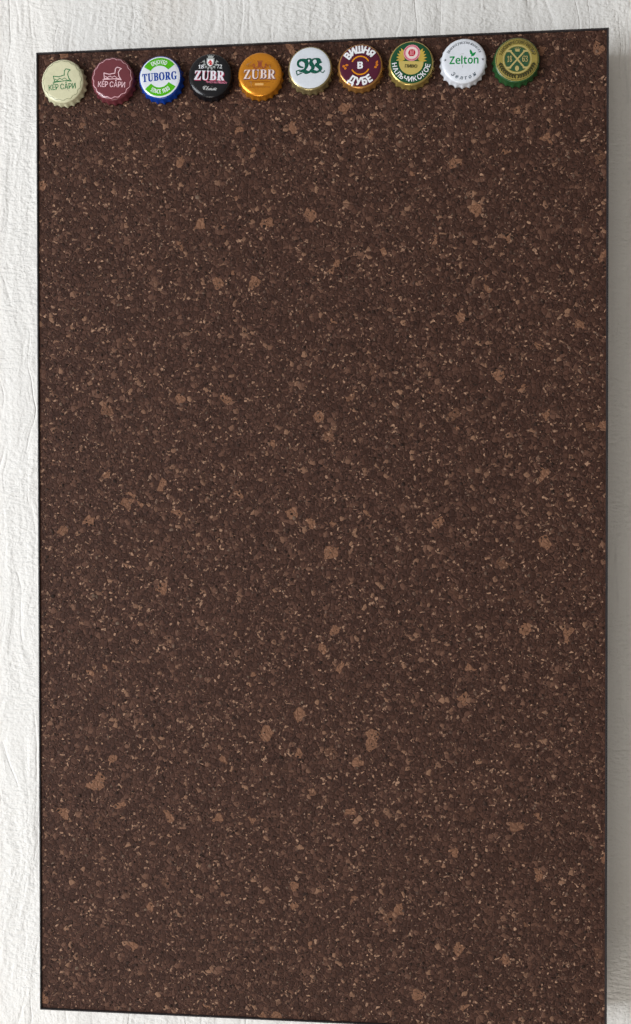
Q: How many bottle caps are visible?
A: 10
